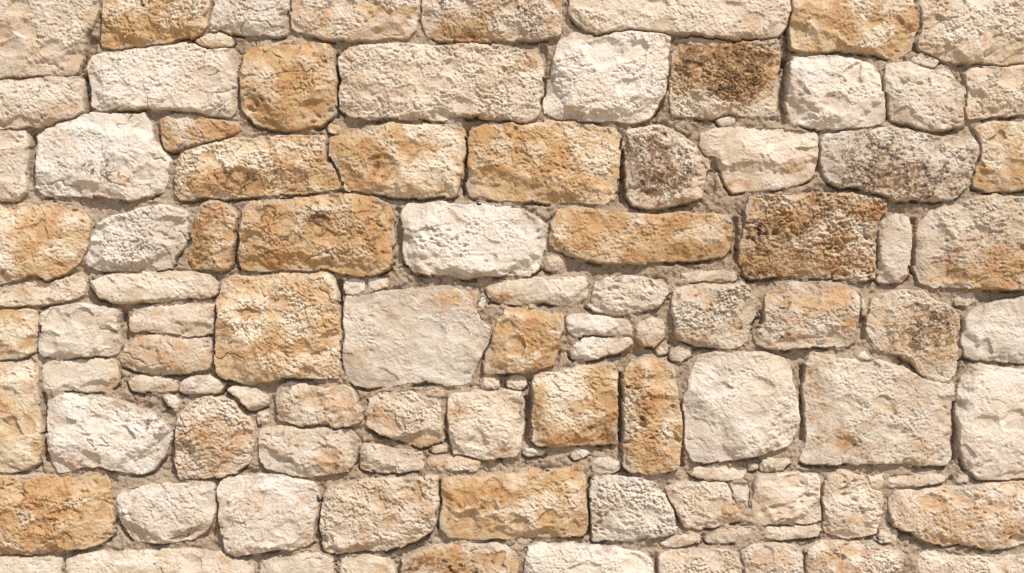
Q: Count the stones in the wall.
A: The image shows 126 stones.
